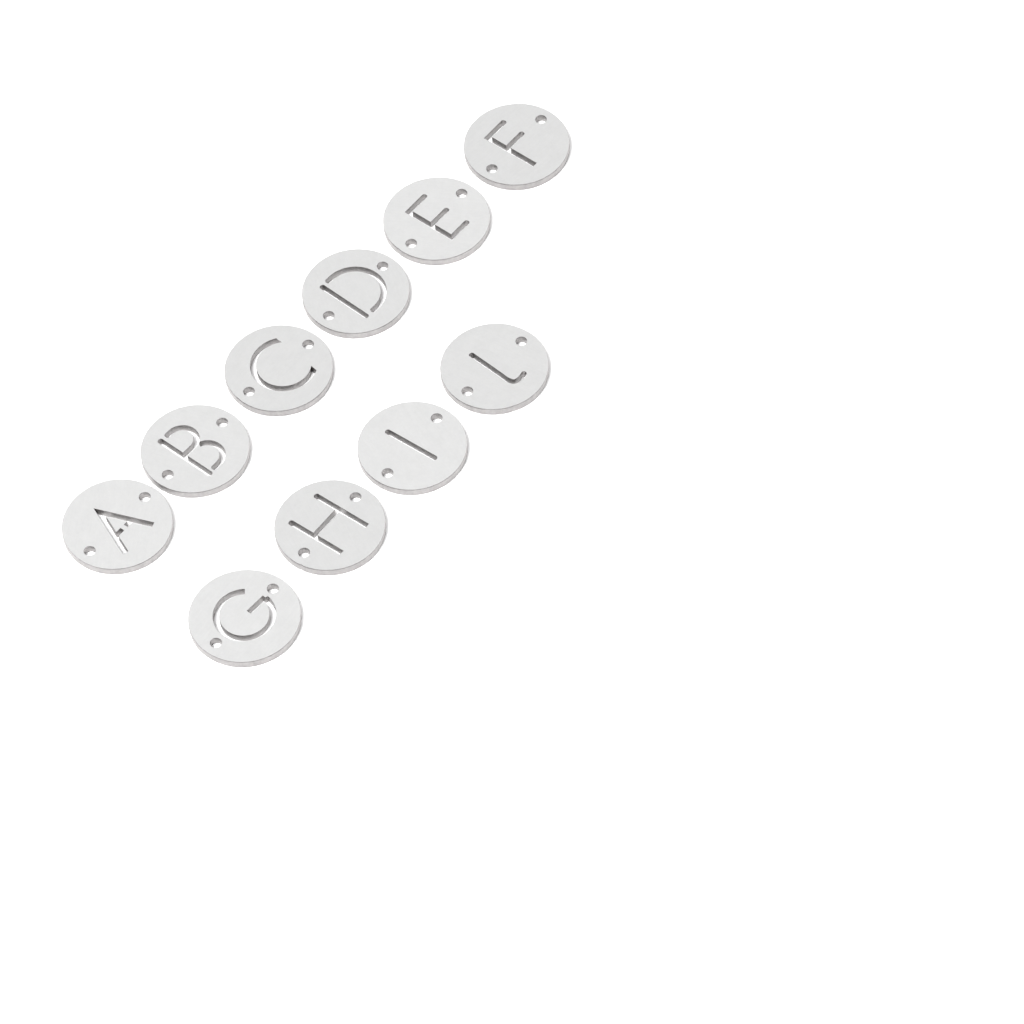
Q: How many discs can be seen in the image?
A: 10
